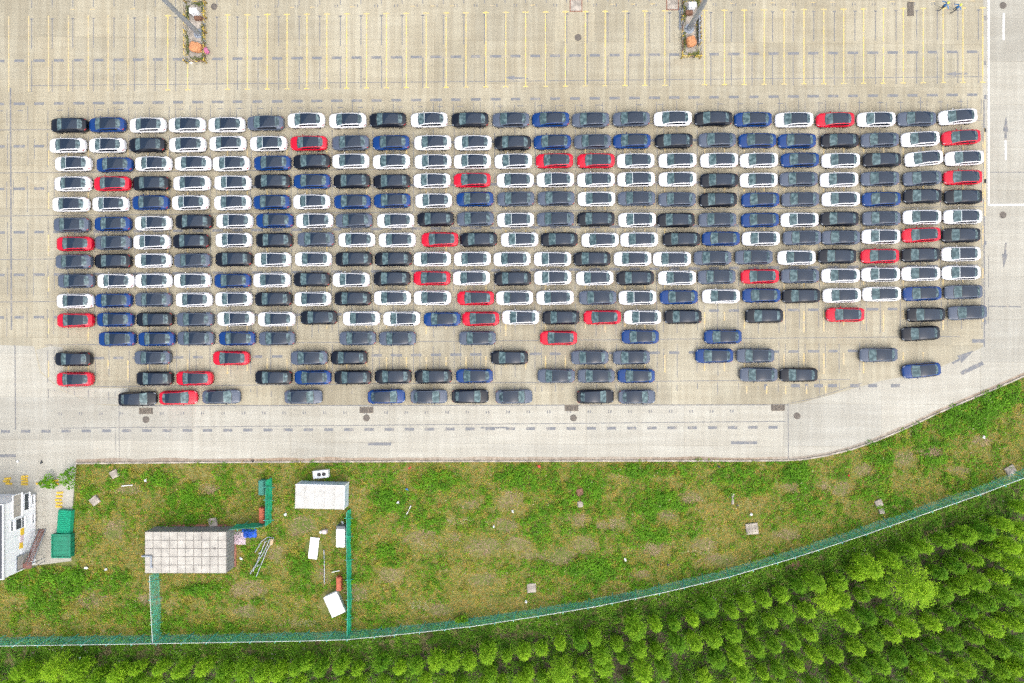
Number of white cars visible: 113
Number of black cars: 62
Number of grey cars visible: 58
